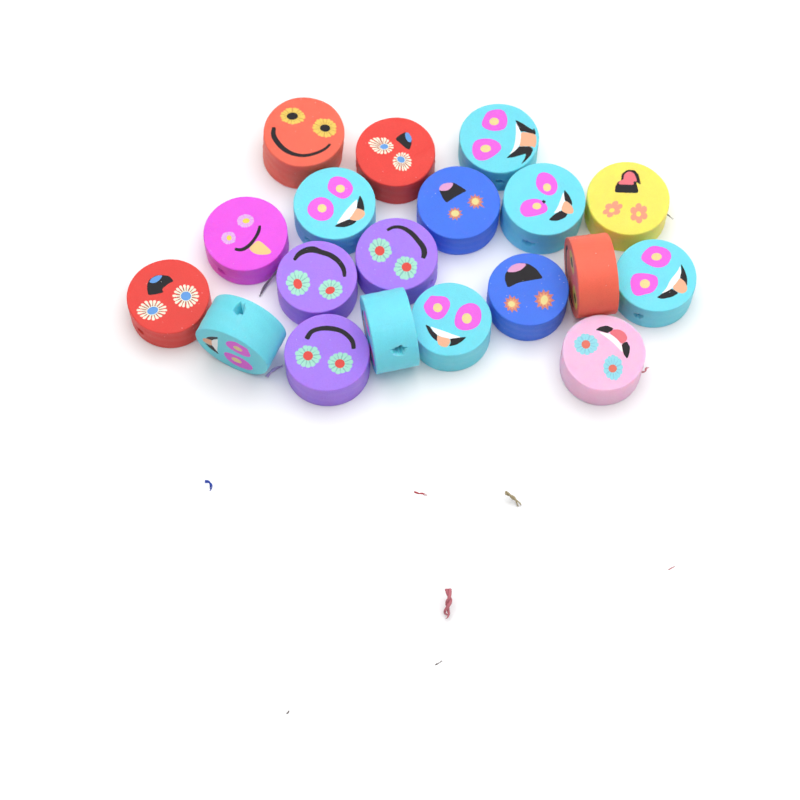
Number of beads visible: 19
